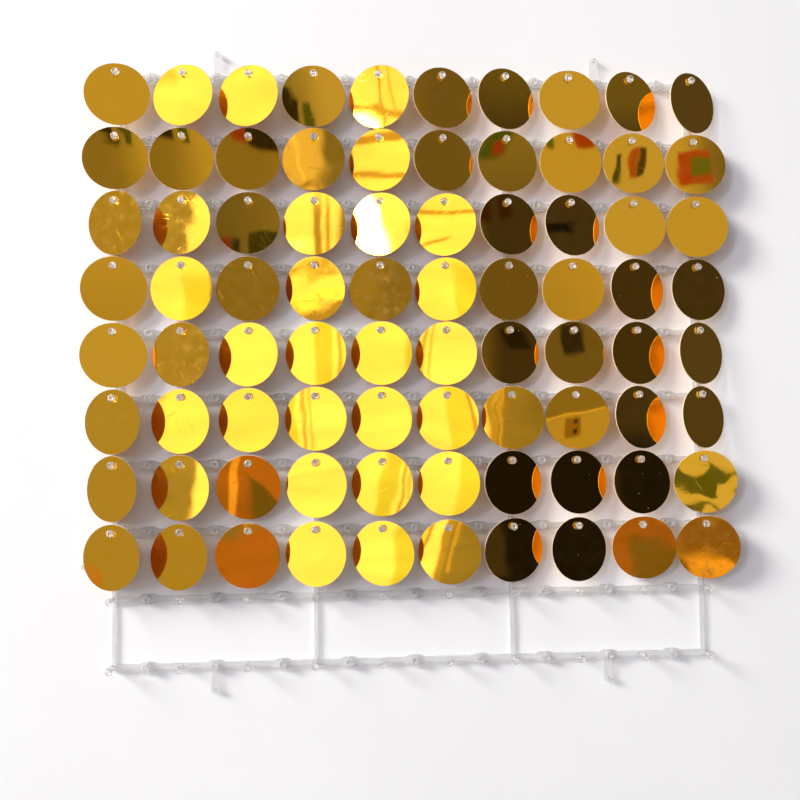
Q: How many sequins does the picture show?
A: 80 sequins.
